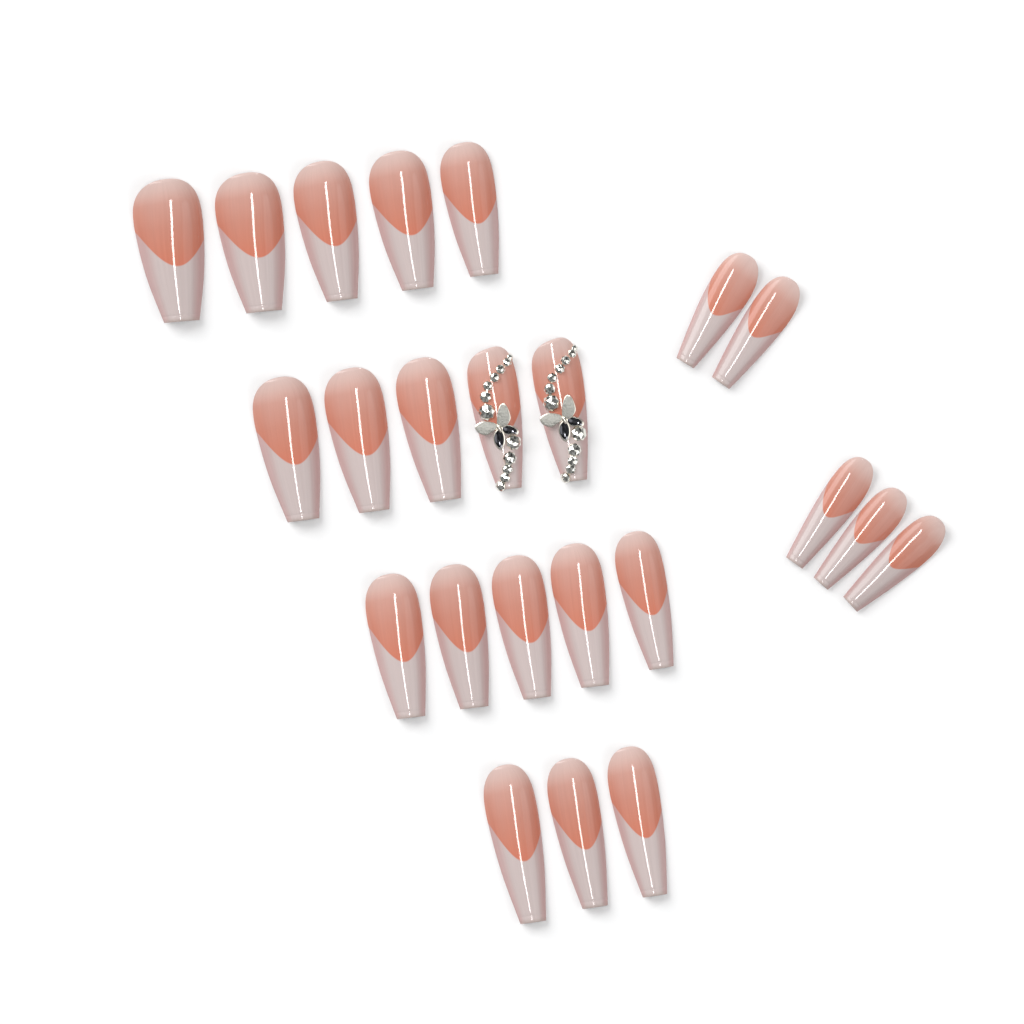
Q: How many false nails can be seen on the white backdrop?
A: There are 23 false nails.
